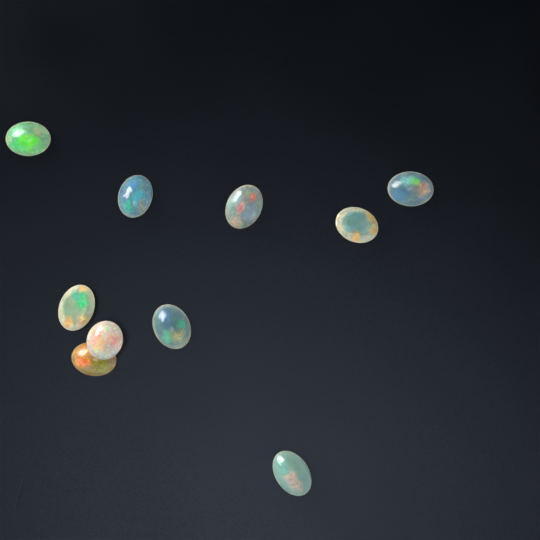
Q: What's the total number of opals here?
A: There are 10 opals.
